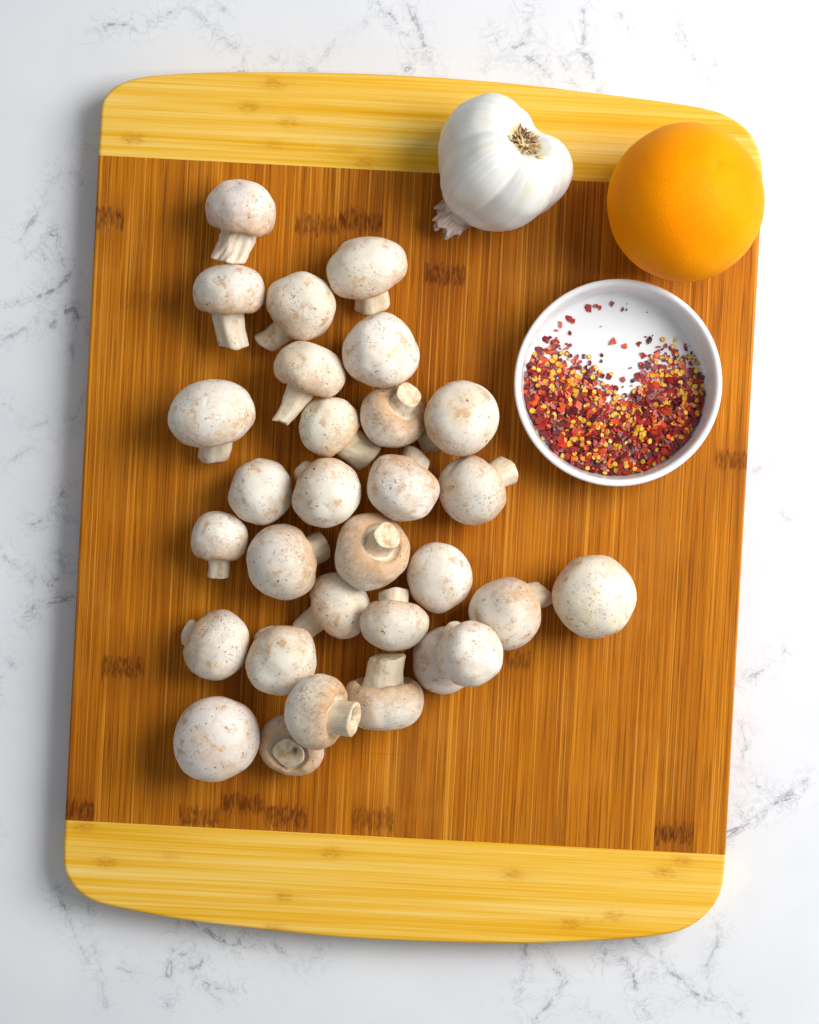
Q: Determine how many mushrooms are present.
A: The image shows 30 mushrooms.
